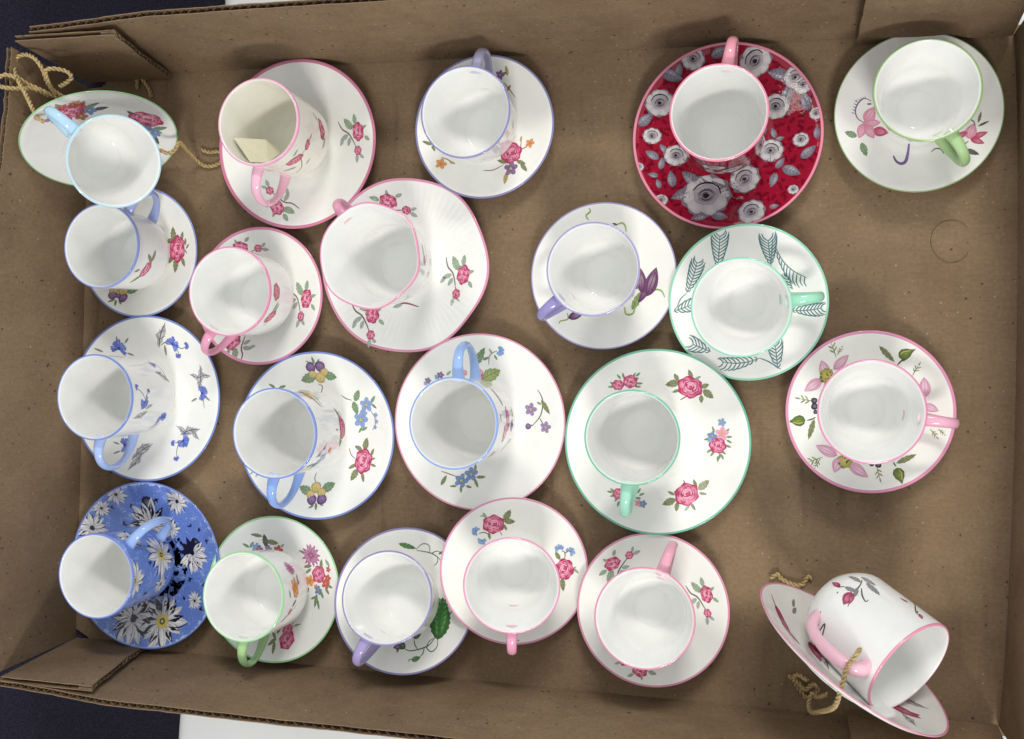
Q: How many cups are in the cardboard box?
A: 21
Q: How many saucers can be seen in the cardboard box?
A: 21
